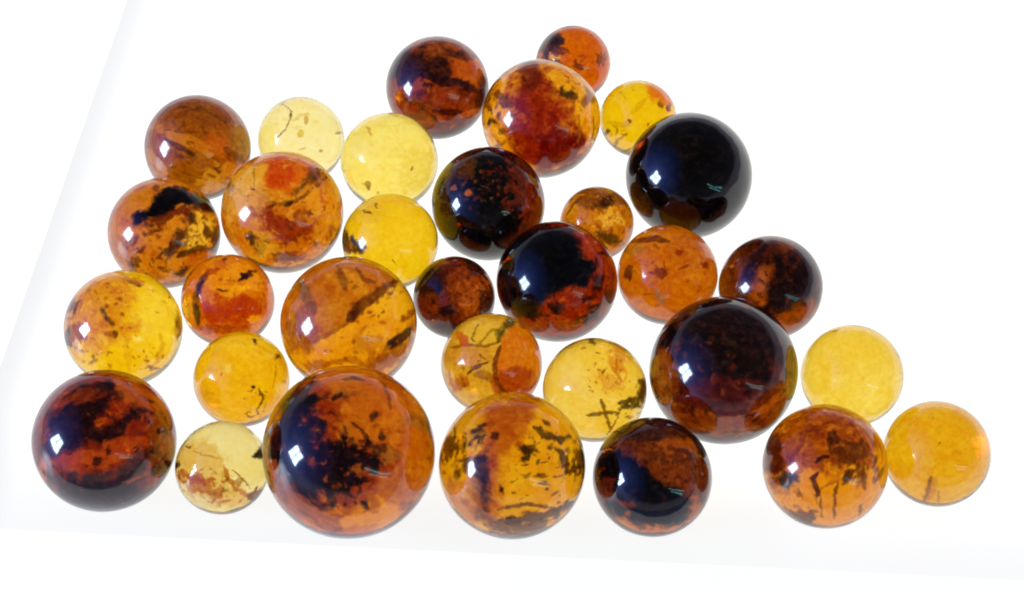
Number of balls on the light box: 32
